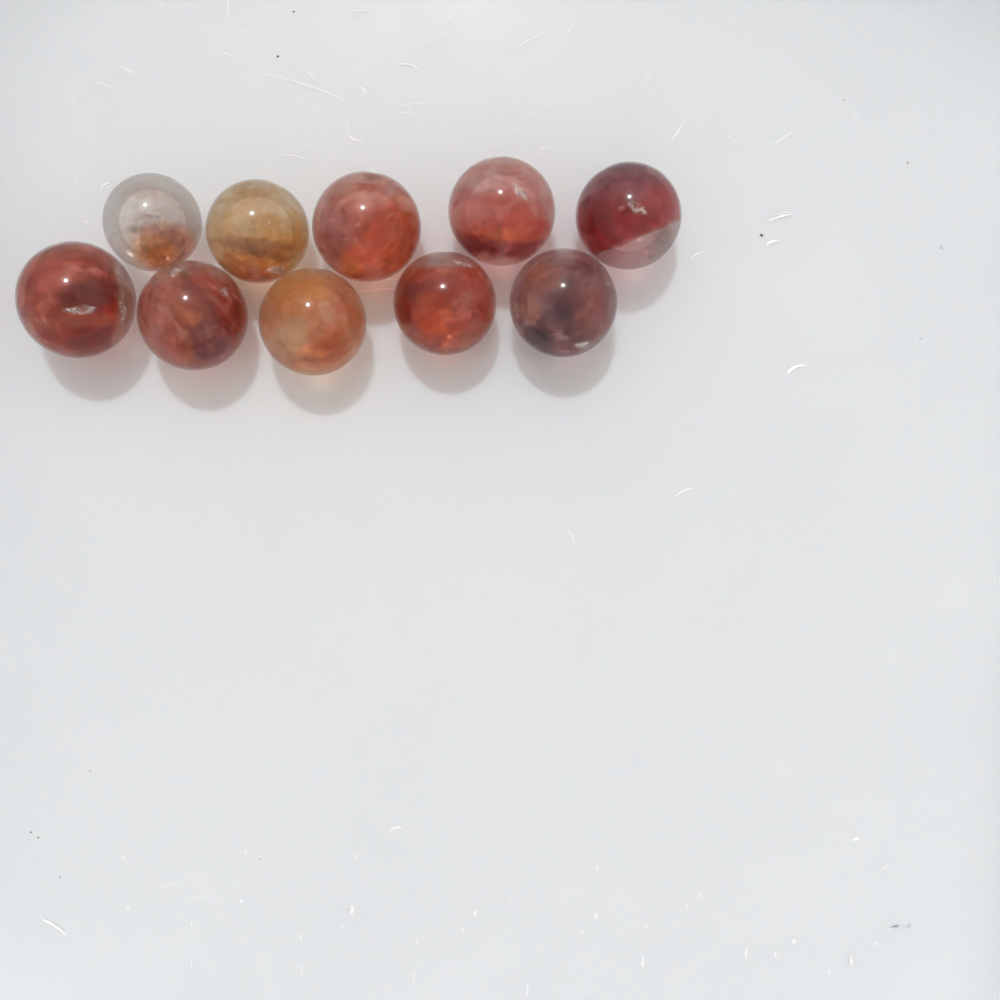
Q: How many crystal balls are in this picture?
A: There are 10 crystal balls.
